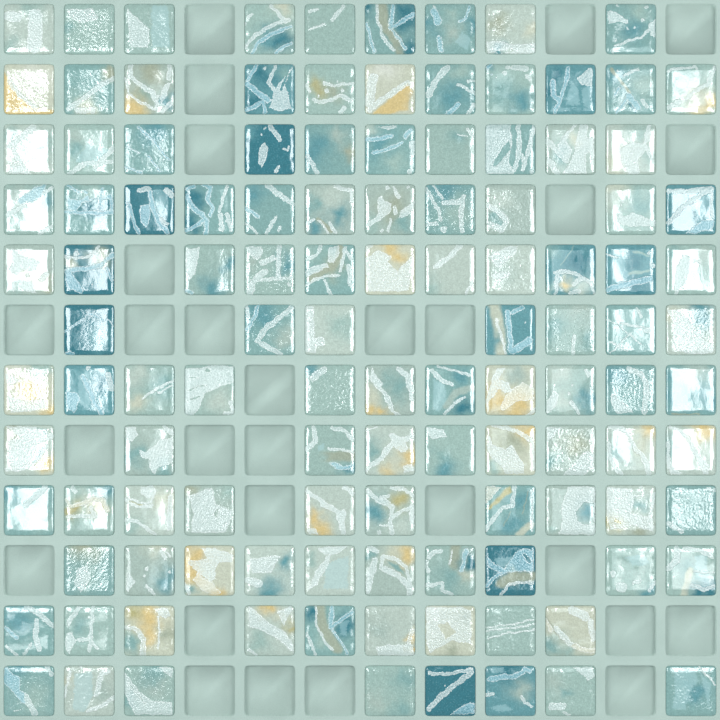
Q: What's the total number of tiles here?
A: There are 116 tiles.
